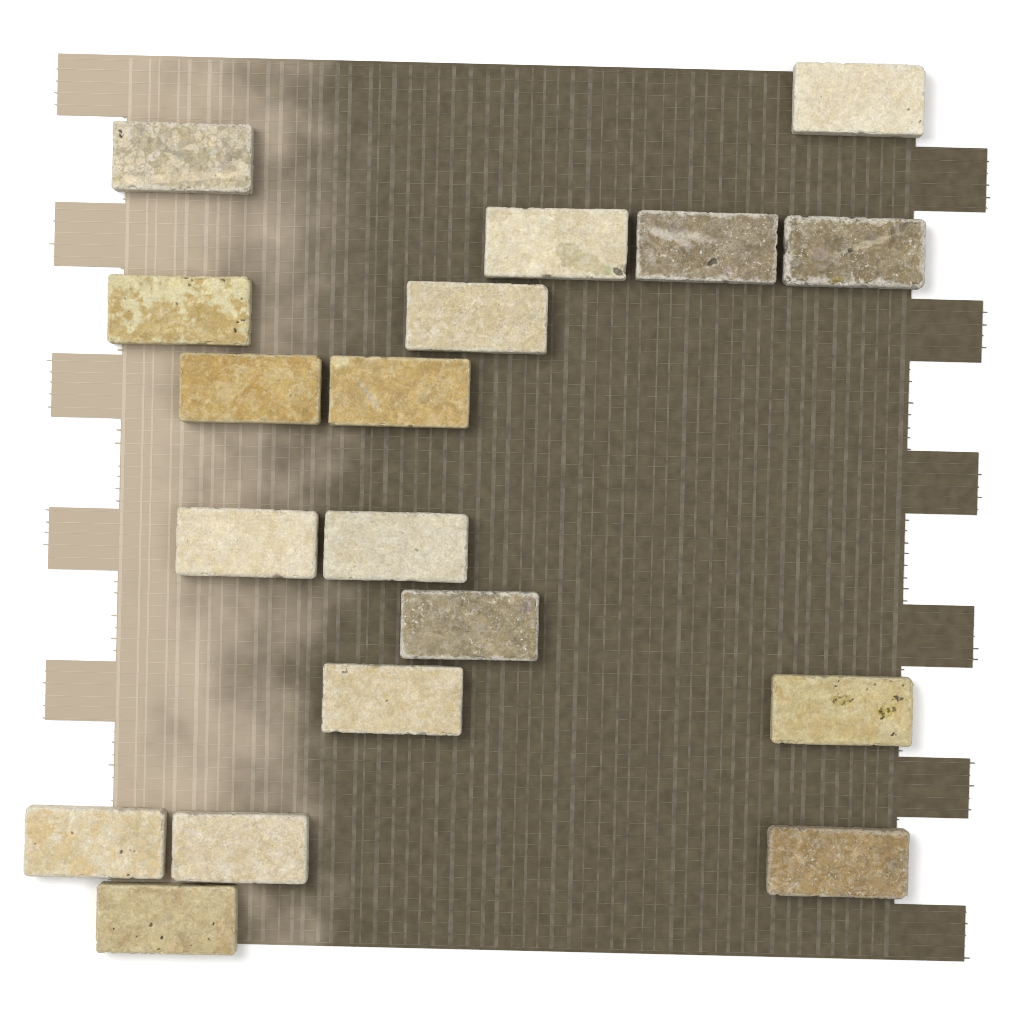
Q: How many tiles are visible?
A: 18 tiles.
